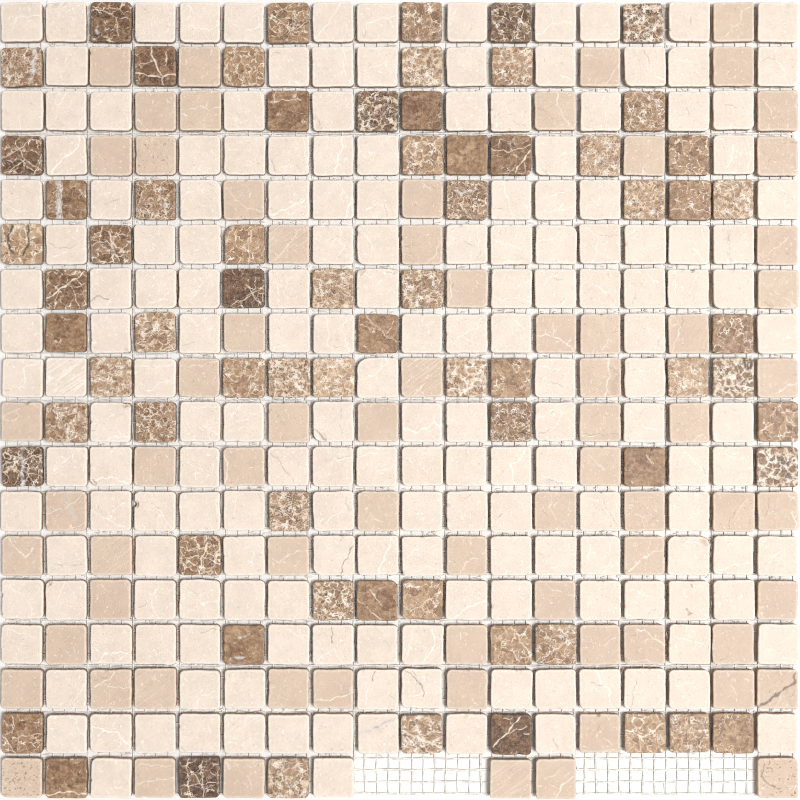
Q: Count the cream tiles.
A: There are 178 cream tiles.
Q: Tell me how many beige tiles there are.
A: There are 70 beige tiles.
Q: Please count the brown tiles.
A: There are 69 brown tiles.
